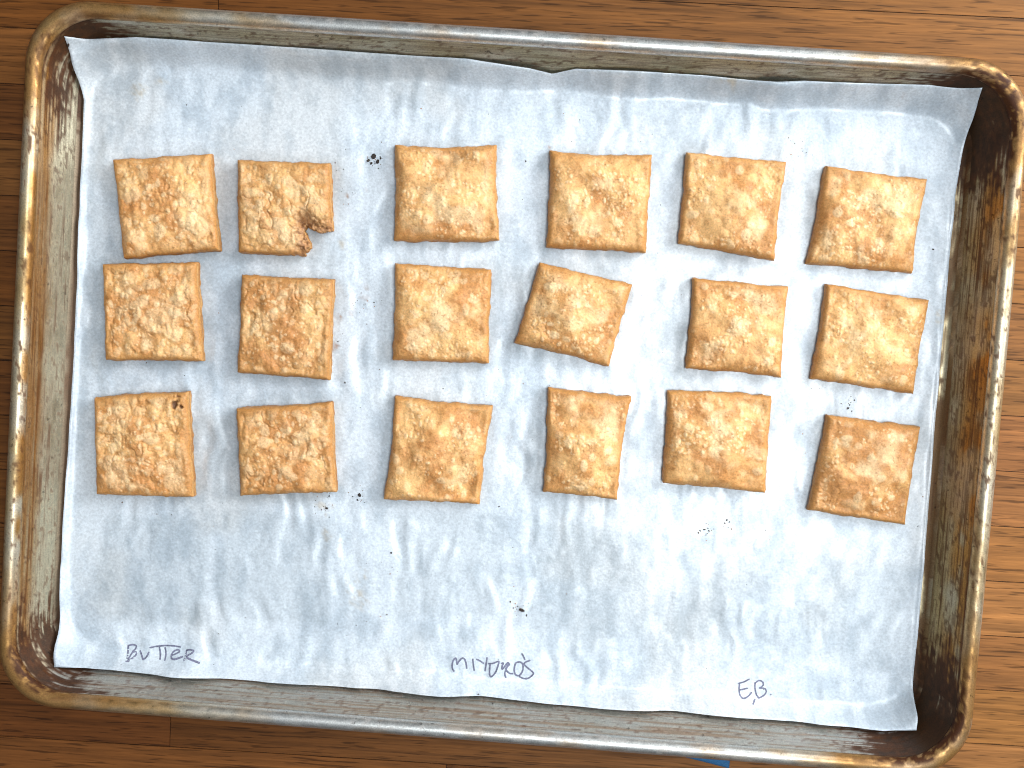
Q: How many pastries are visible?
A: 18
